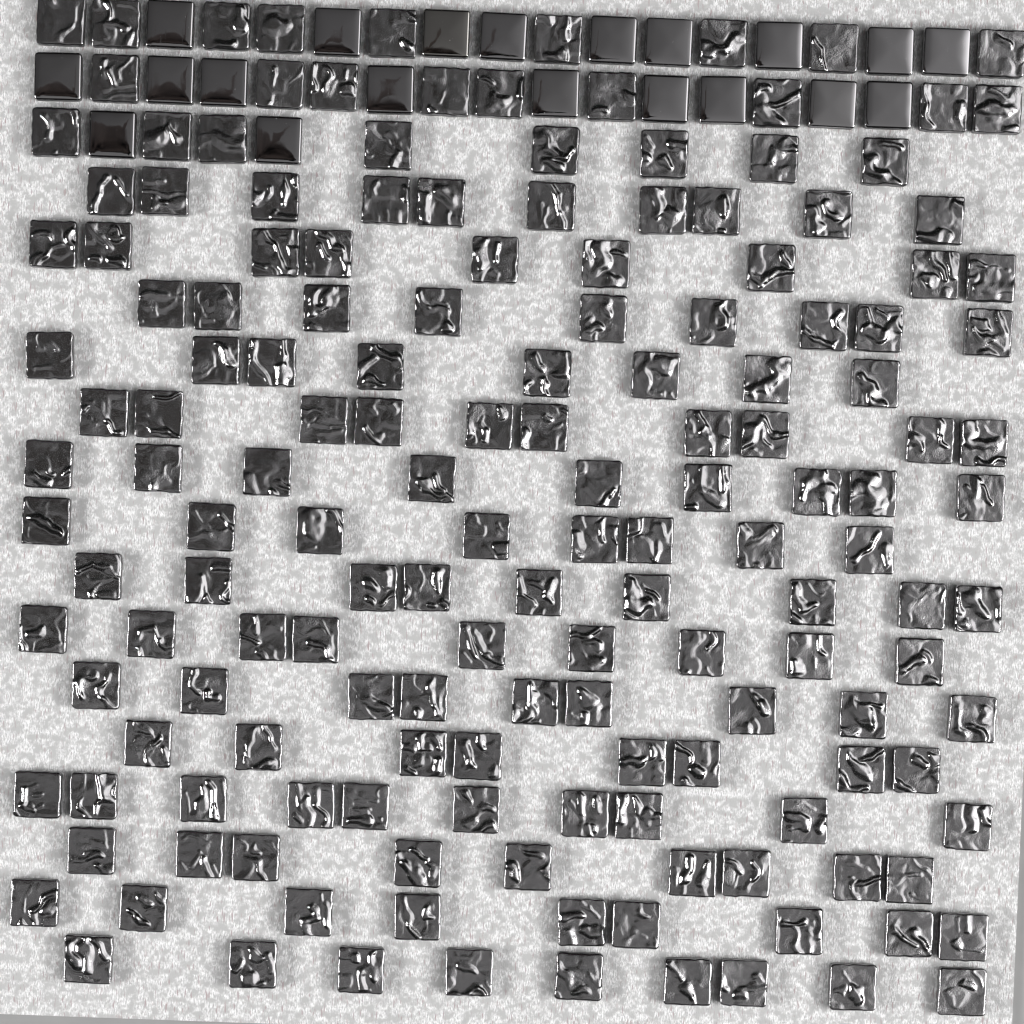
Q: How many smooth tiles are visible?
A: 20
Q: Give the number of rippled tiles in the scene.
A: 161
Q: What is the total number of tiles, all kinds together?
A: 181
